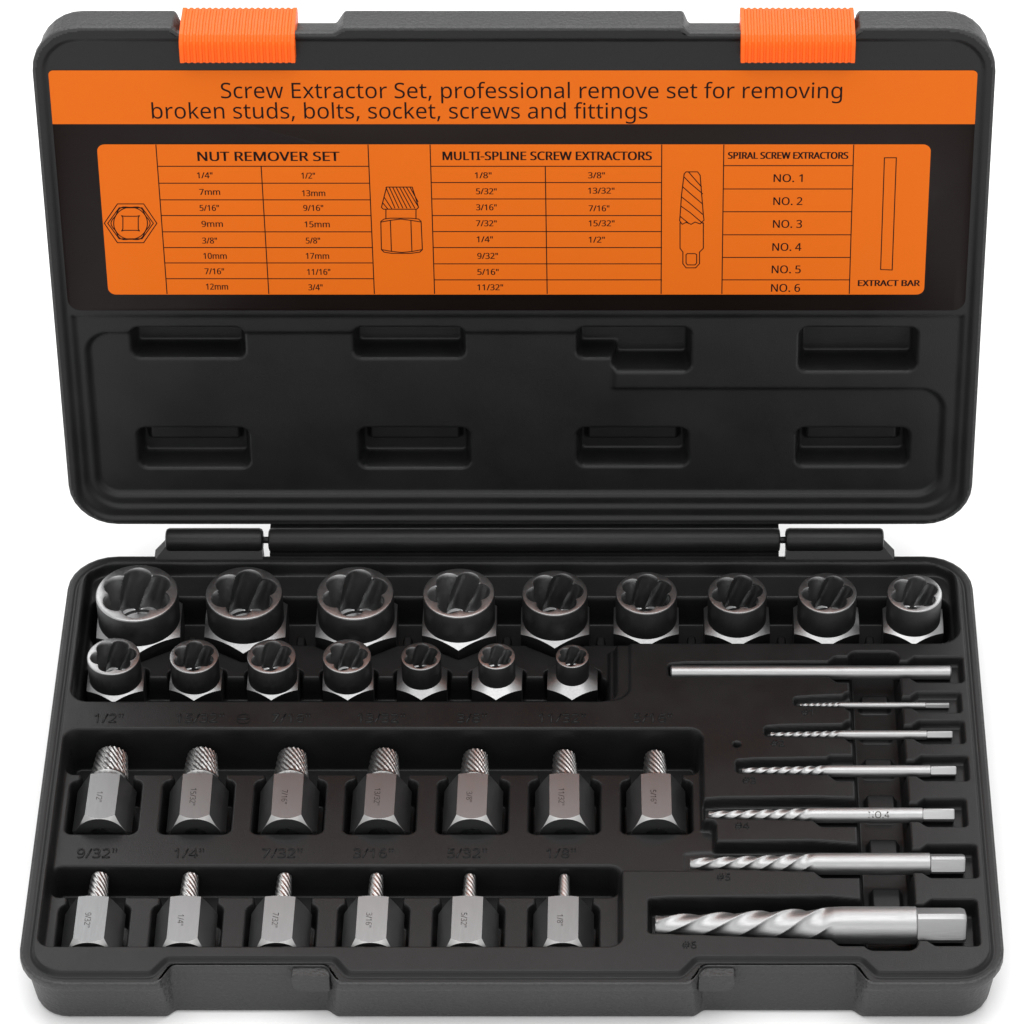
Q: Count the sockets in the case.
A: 16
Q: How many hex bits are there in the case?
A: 13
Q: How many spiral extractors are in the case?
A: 6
